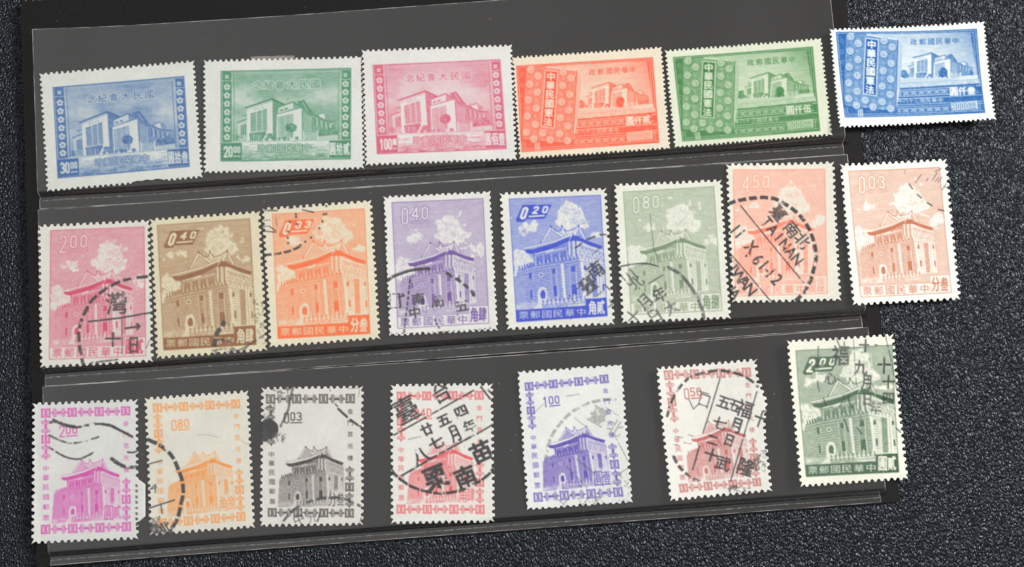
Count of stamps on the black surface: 21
